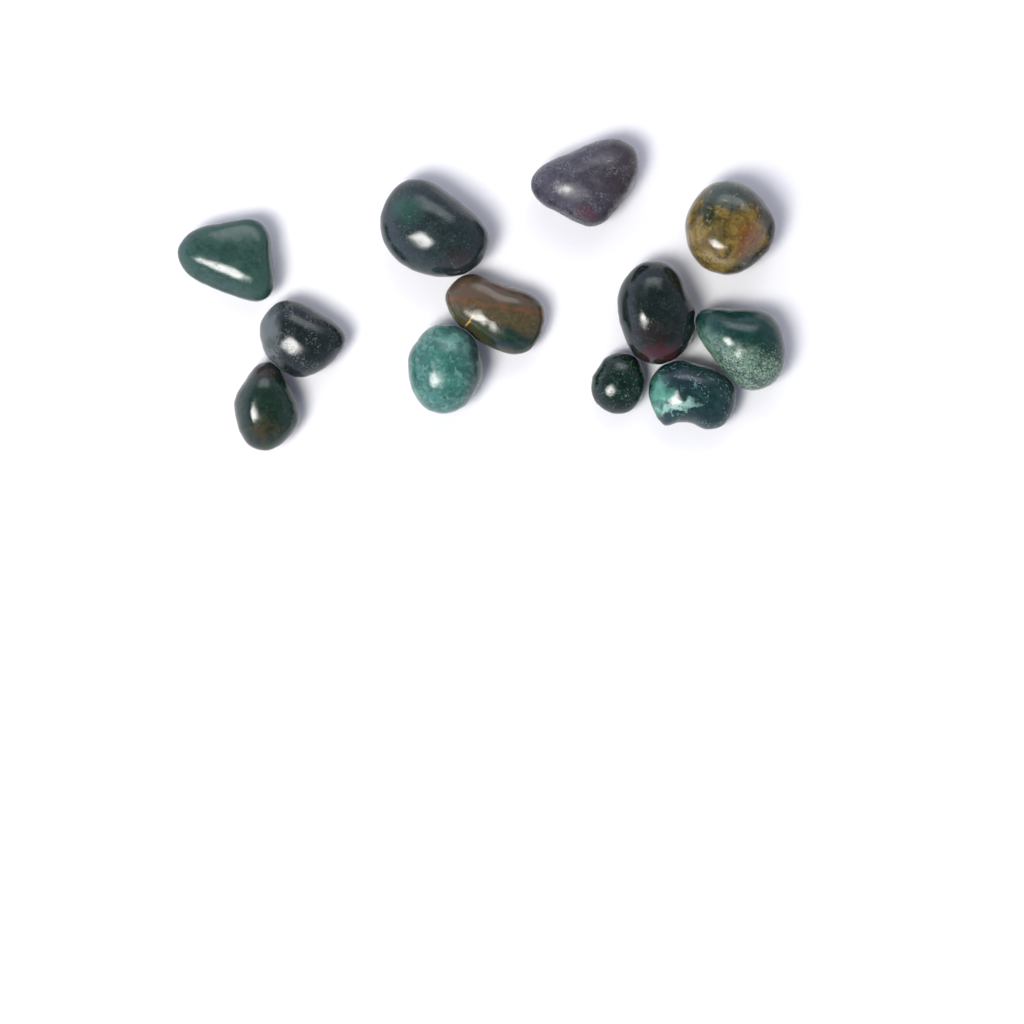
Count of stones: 12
